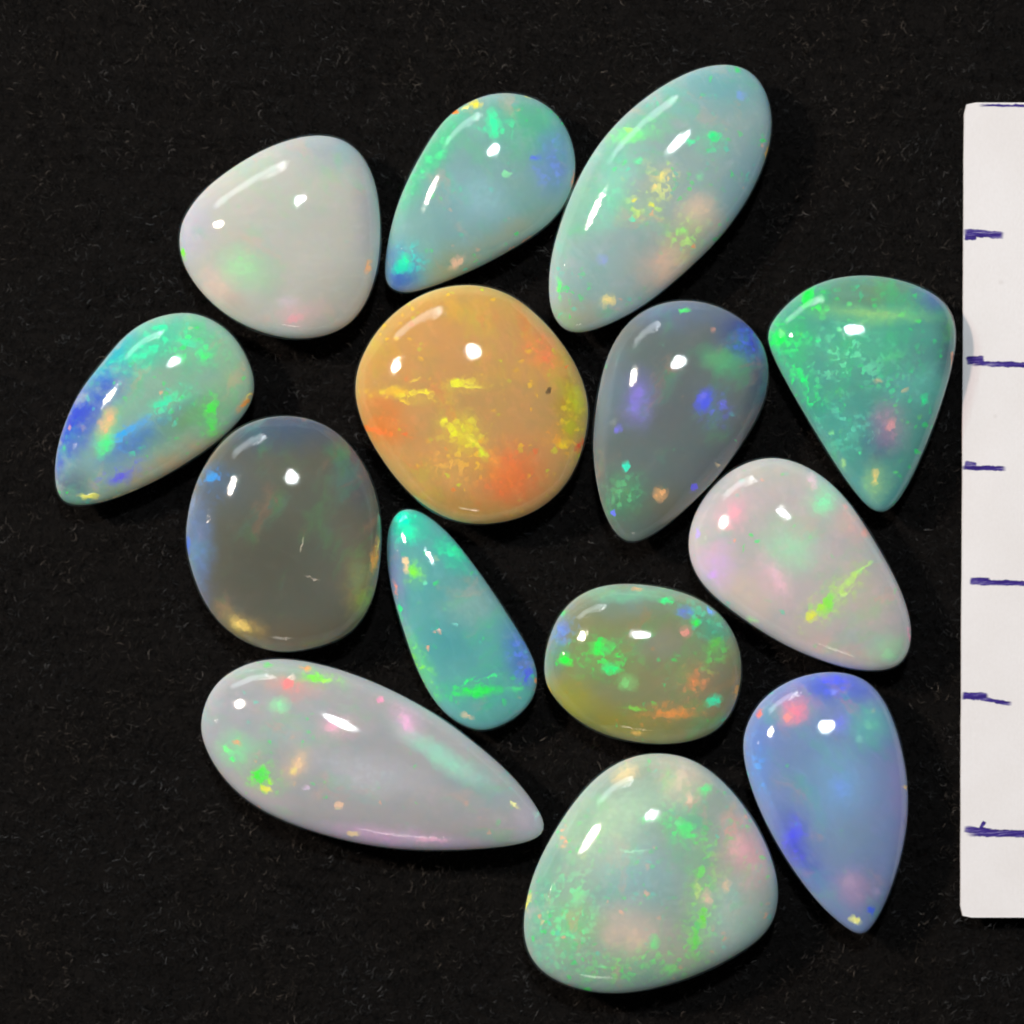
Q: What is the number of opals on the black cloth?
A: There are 14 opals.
